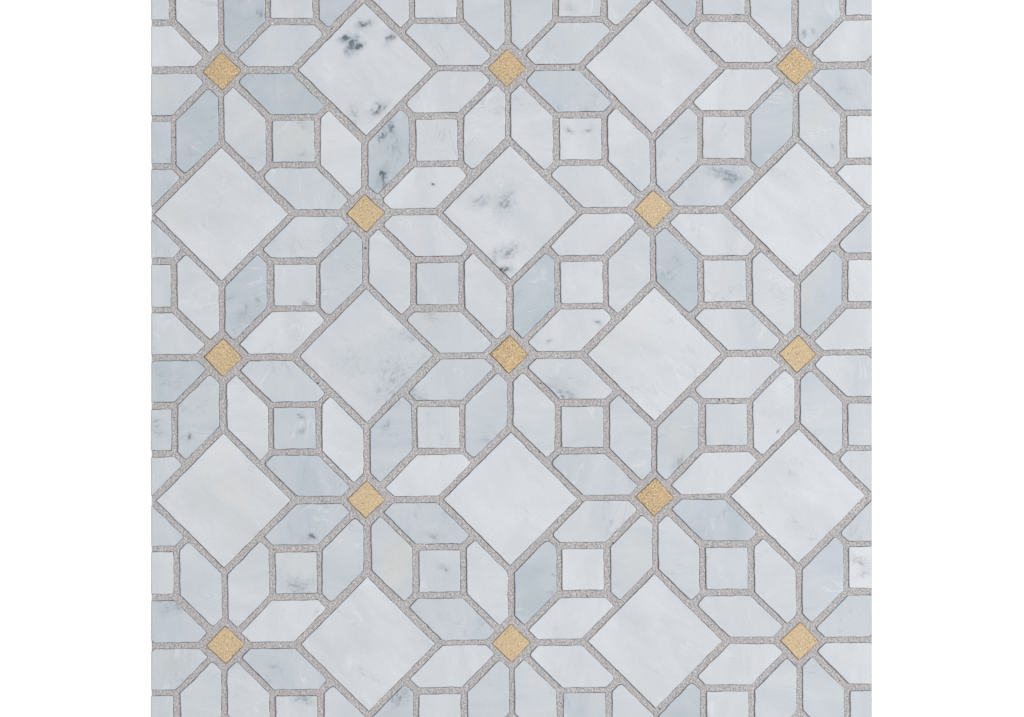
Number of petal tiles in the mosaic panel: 120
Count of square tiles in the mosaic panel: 36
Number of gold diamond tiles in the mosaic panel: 13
